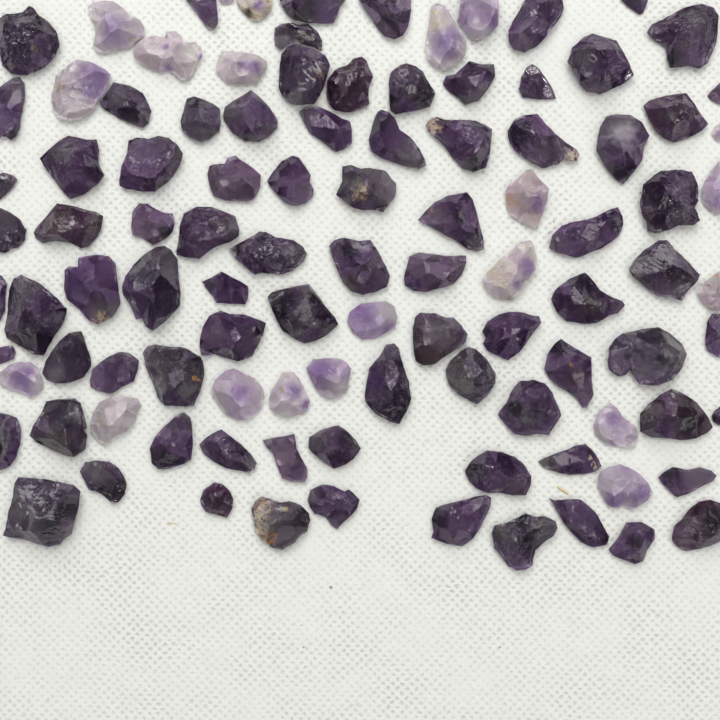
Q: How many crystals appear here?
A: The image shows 104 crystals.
